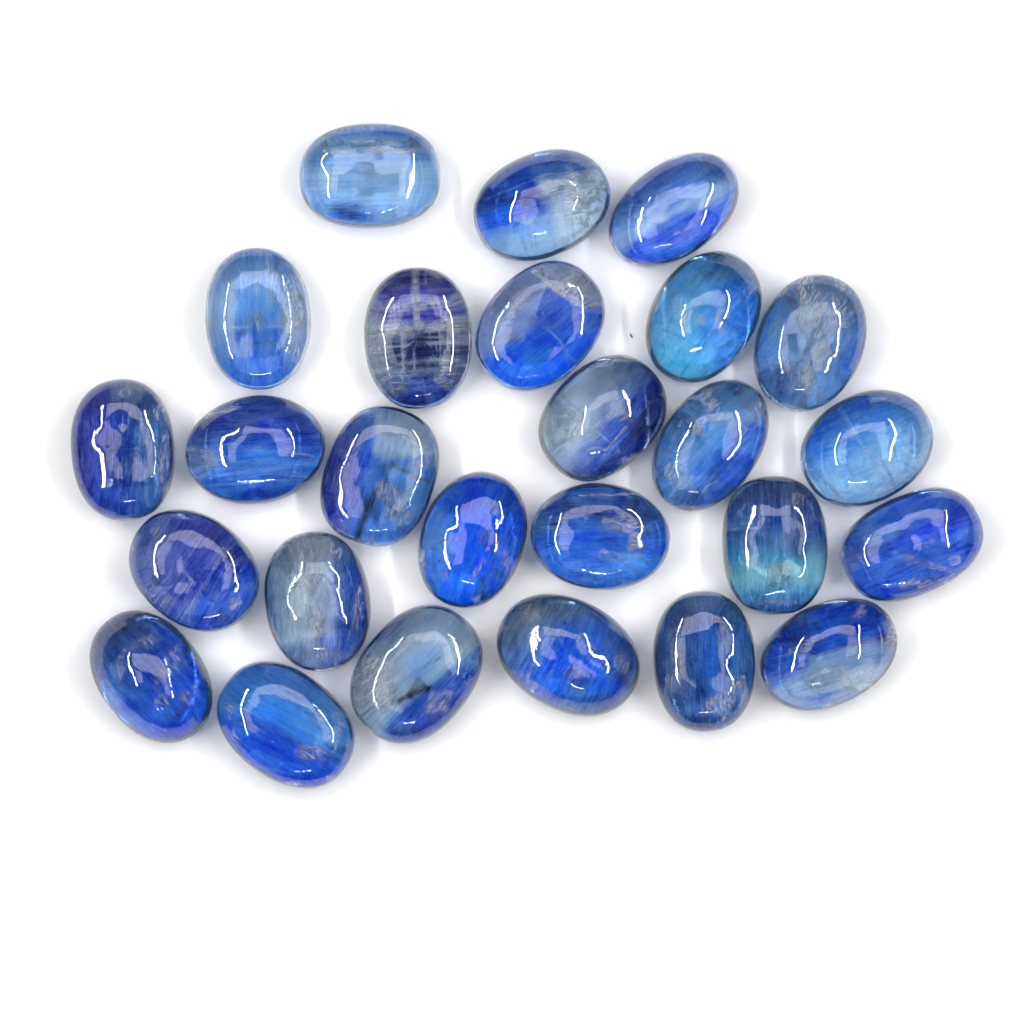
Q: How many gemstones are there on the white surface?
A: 26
